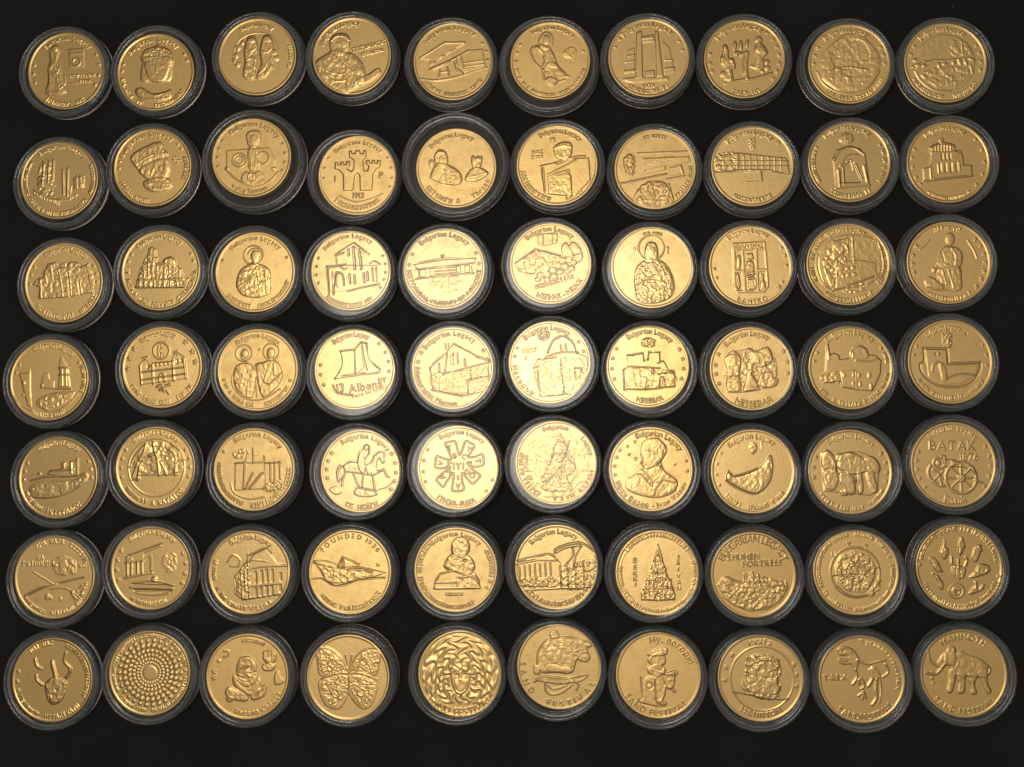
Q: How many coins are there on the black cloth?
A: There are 70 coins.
